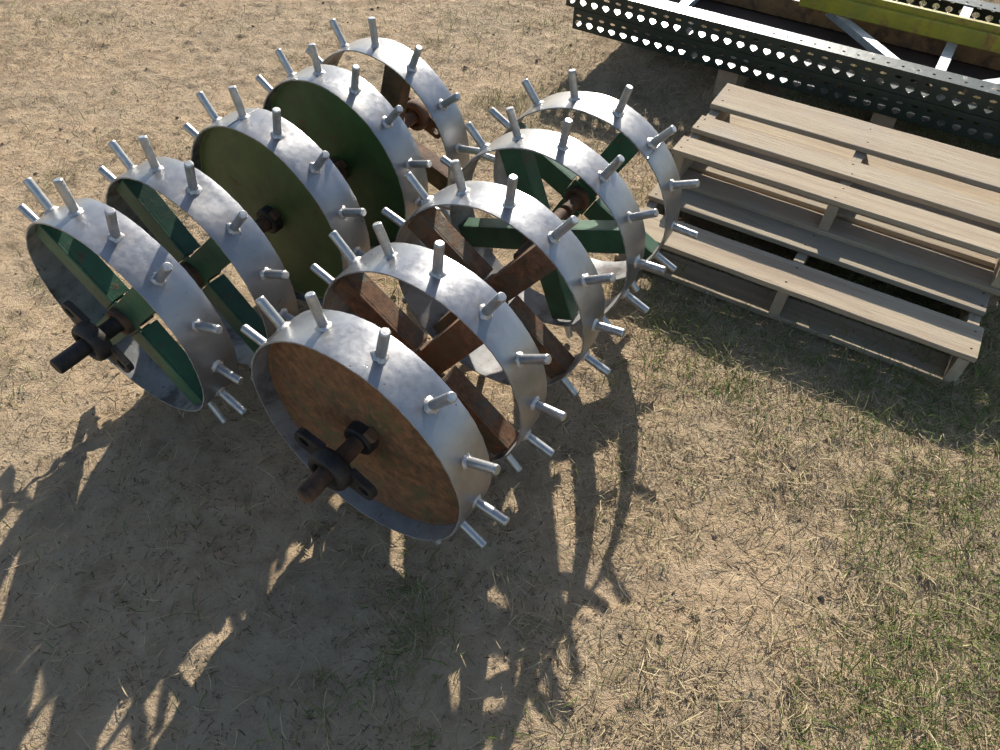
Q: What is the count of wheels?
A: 10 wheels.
